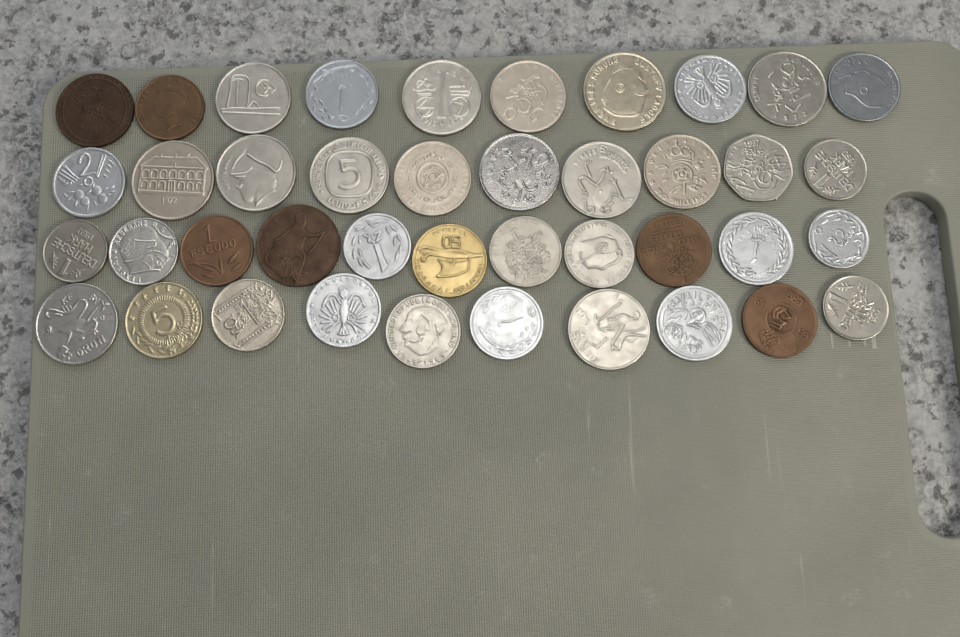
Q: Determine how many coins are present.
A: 41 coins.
